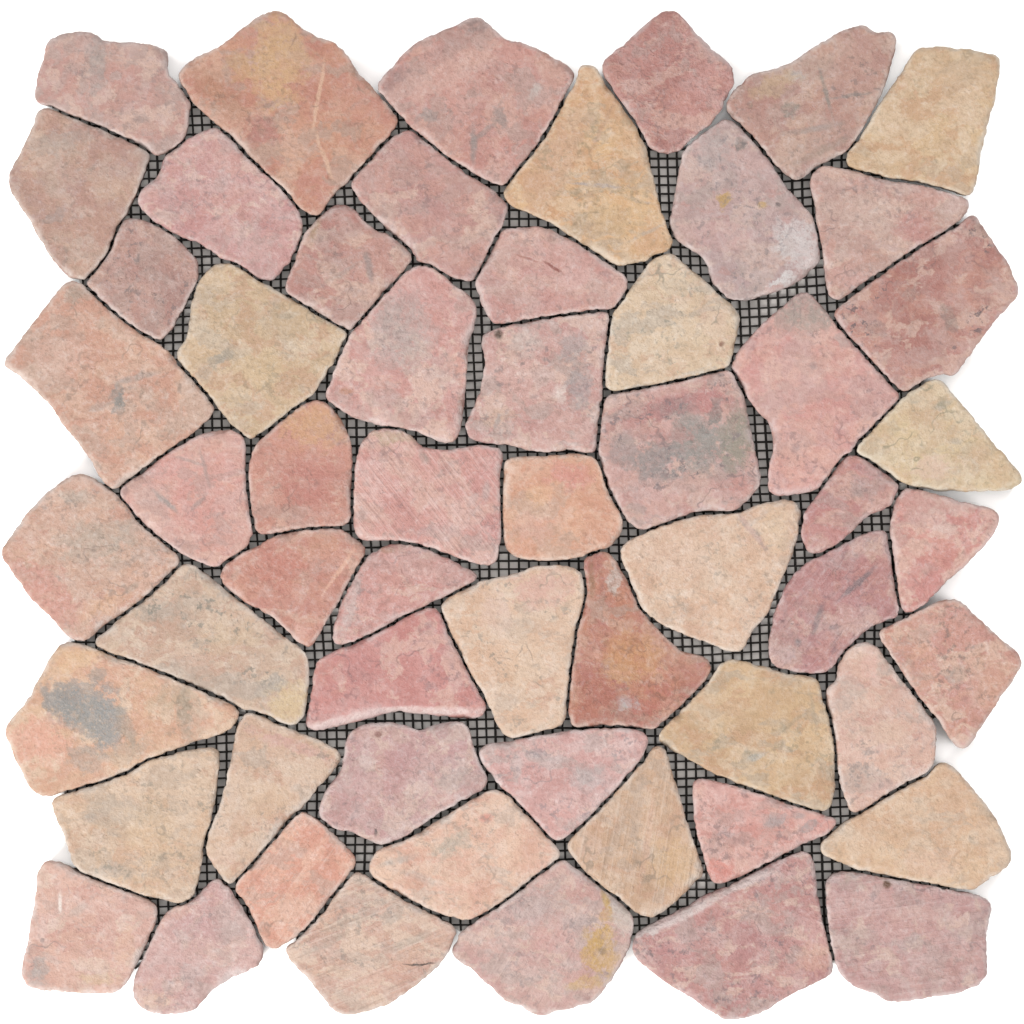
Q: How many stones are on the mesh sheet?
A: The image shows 58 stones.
